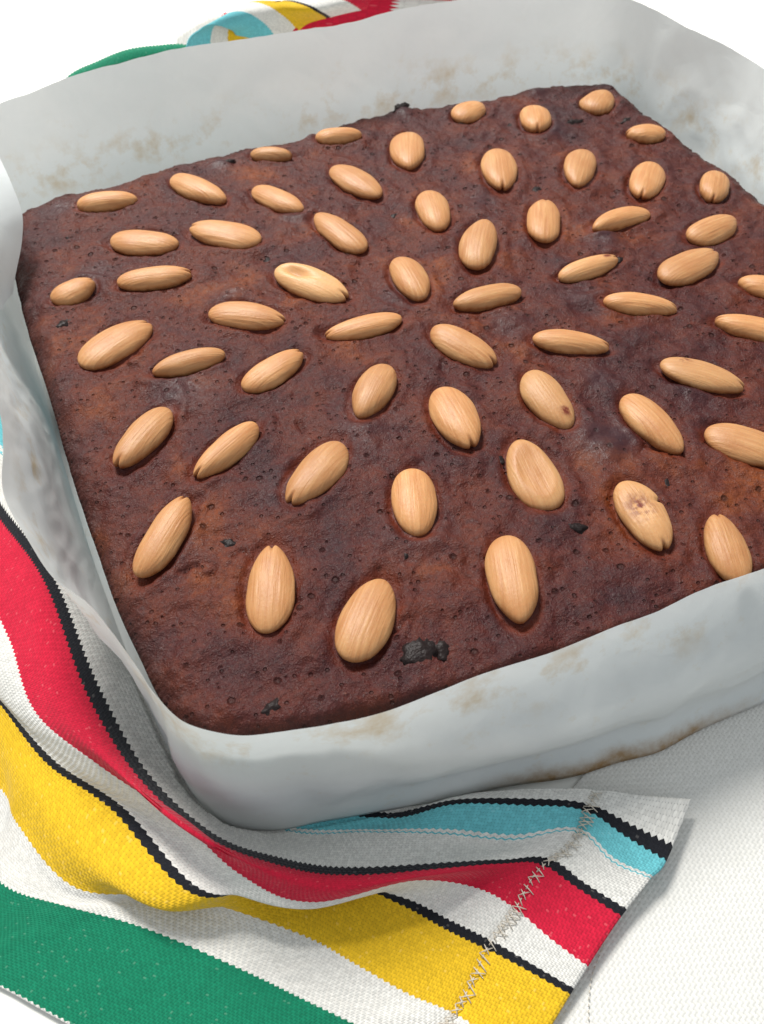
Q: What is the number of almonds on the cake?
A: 57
